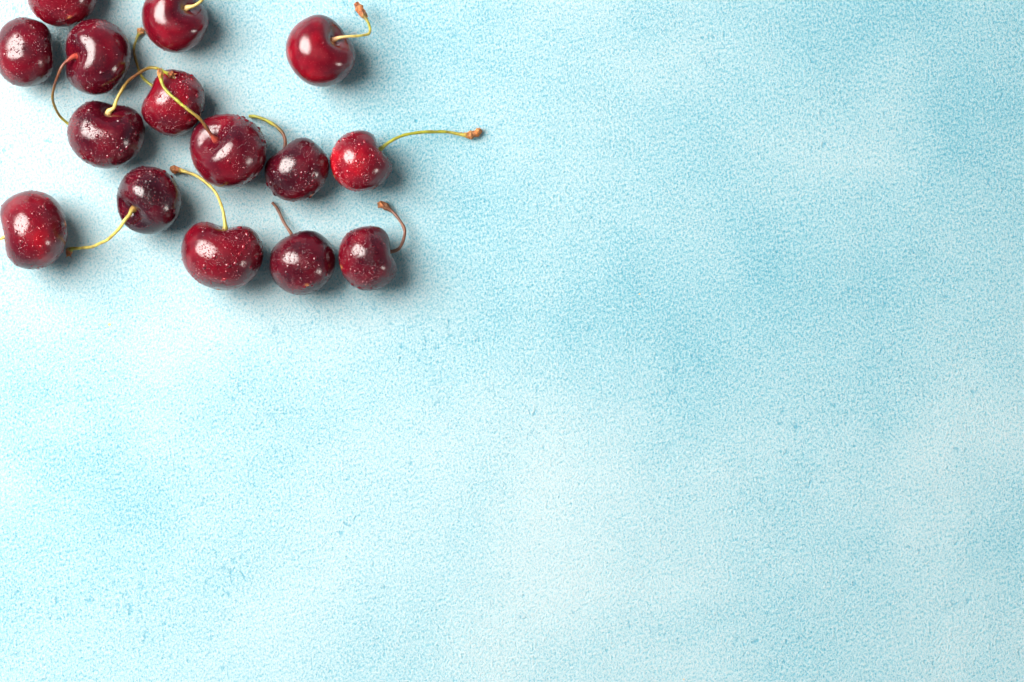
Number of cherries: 15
